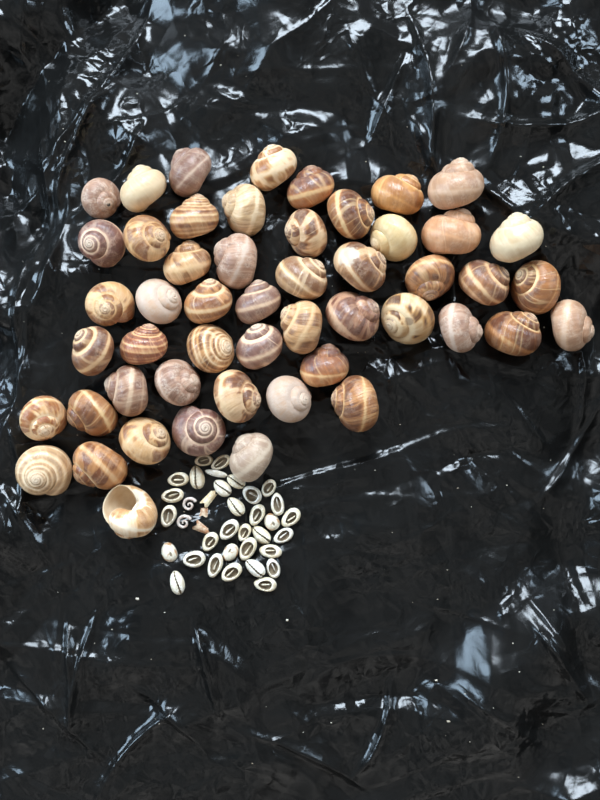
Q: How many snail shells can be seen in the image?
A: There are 51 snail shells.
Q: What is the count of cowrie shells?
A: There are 32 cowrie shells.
